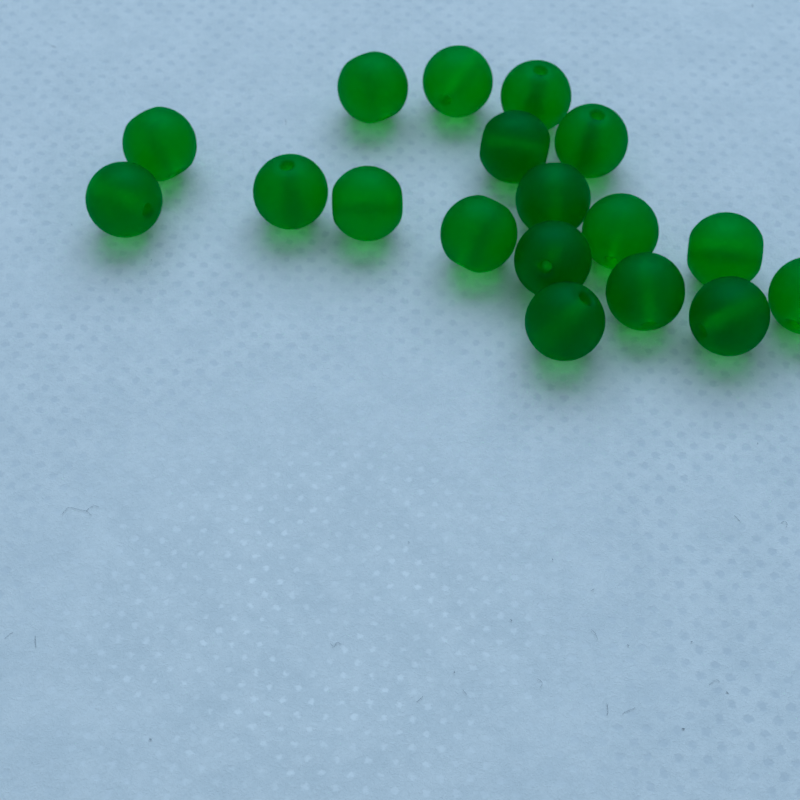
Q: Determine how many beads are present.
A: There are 18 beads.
